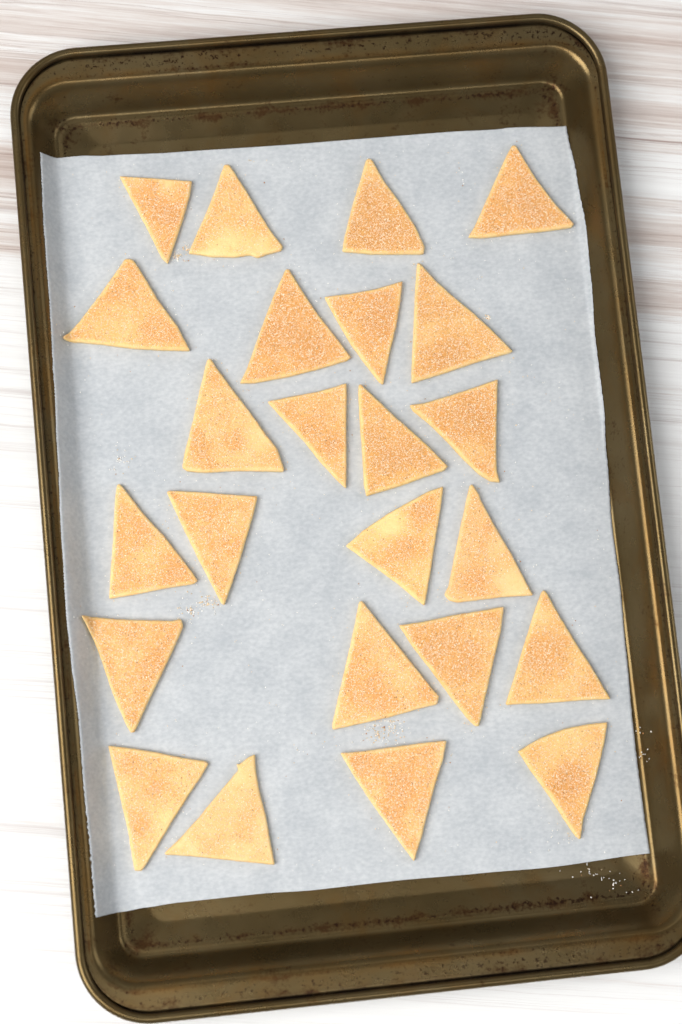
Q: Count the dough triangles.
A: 24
